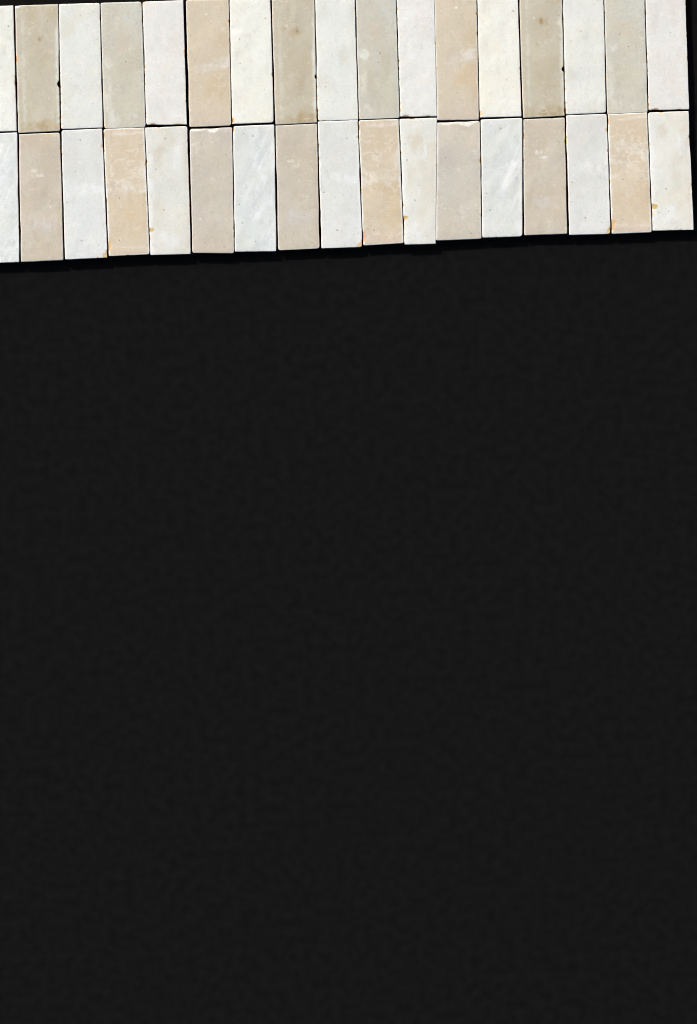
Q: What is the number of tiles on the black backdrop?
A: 34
